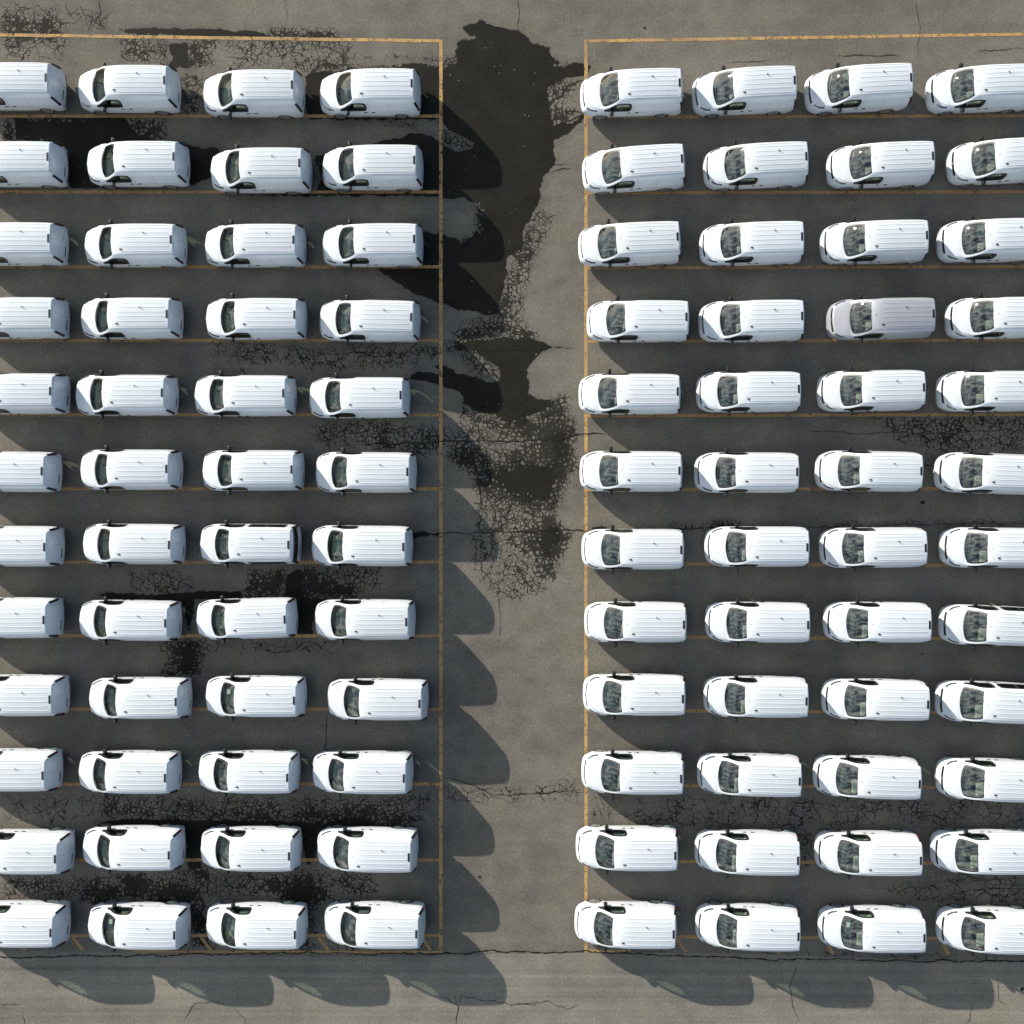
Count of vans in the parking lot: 96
